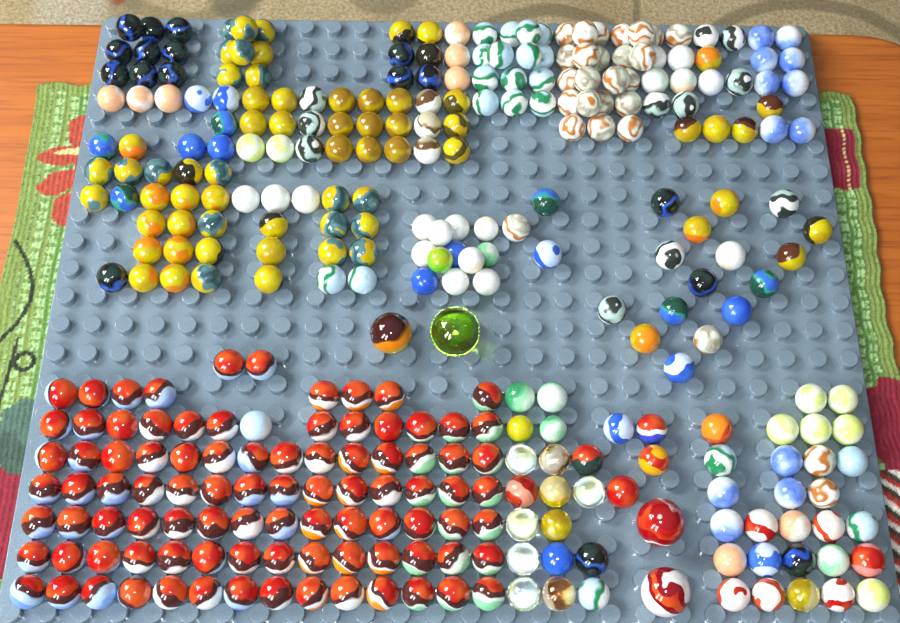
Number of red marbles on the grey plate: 106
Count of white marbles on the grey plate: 106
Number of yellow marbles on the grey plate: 72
